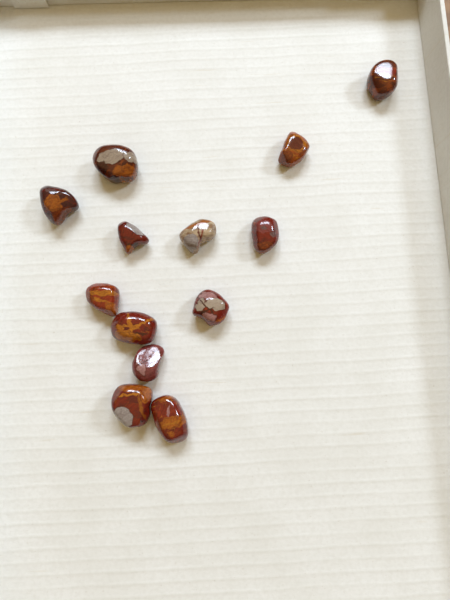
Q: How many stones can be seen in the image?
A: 13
